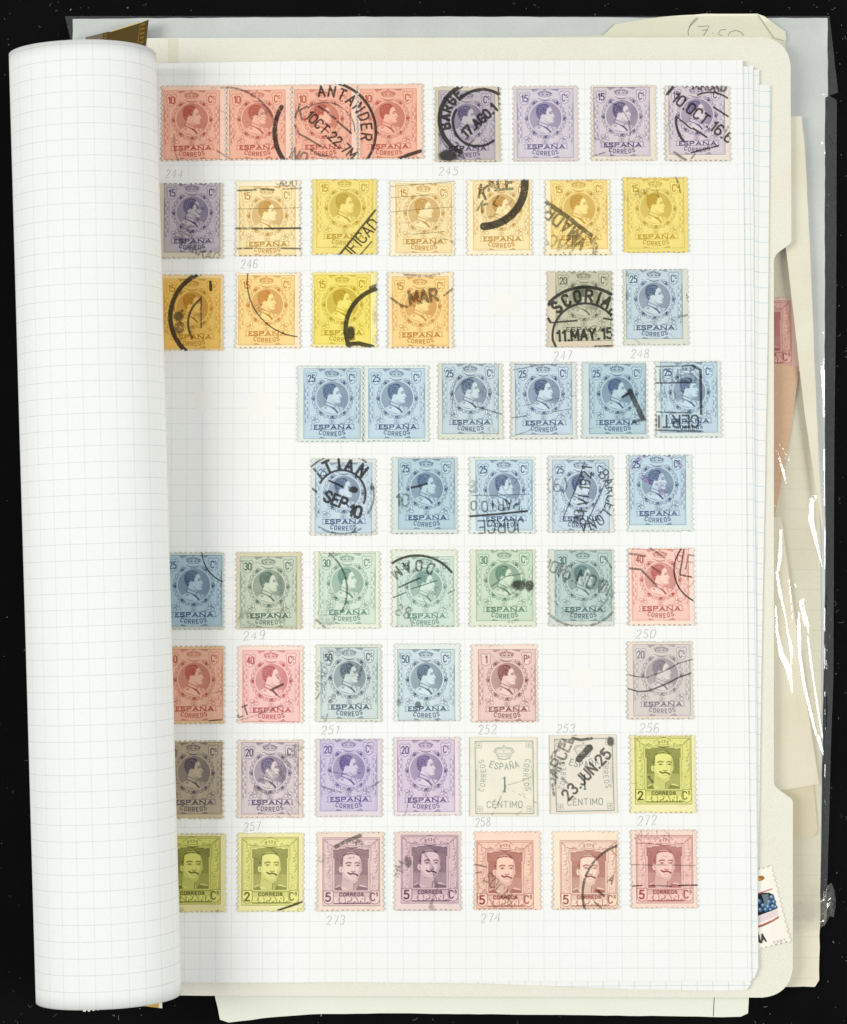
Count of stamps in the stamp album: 61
